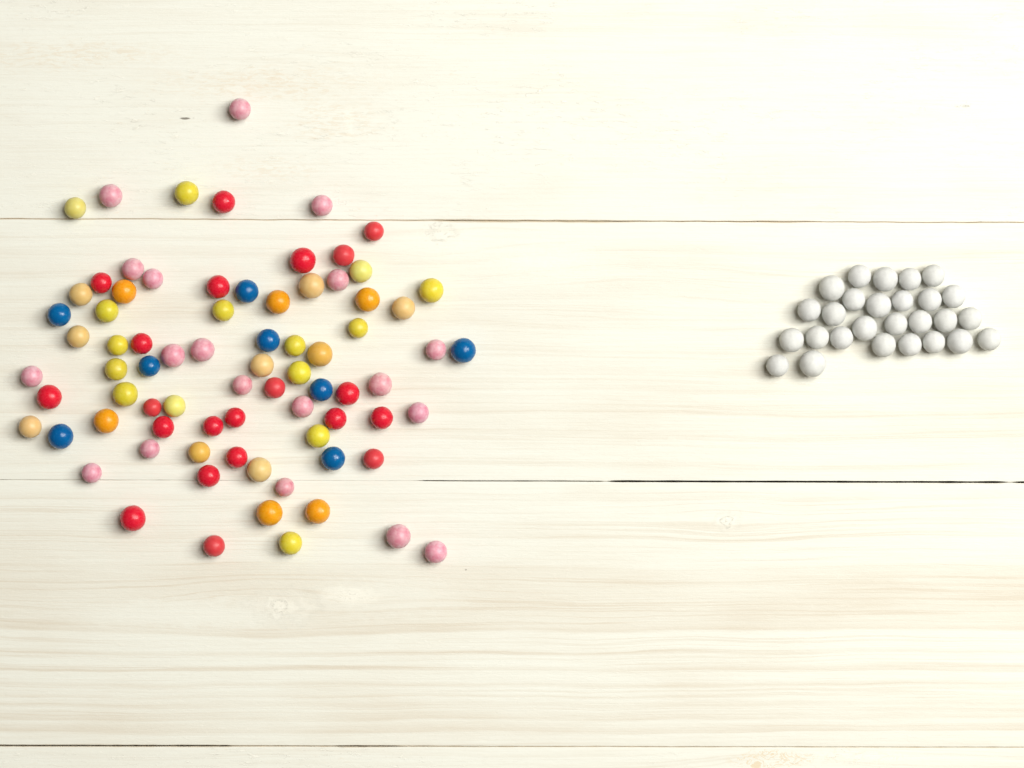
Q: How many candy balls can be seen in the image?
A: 105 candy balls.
